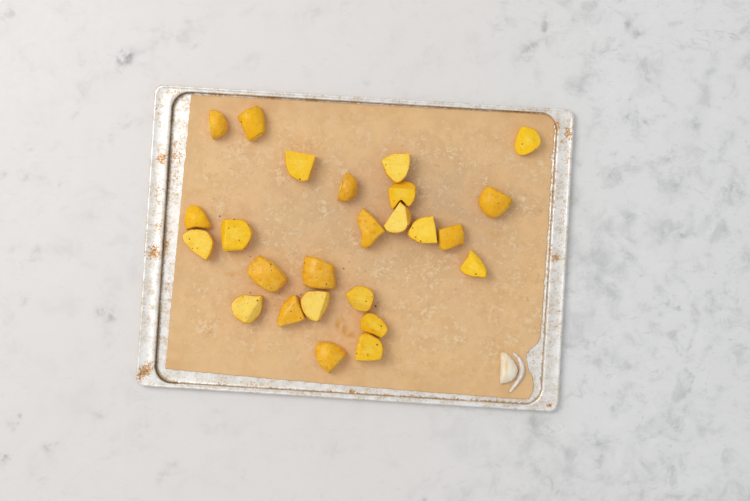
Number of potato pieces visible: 25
